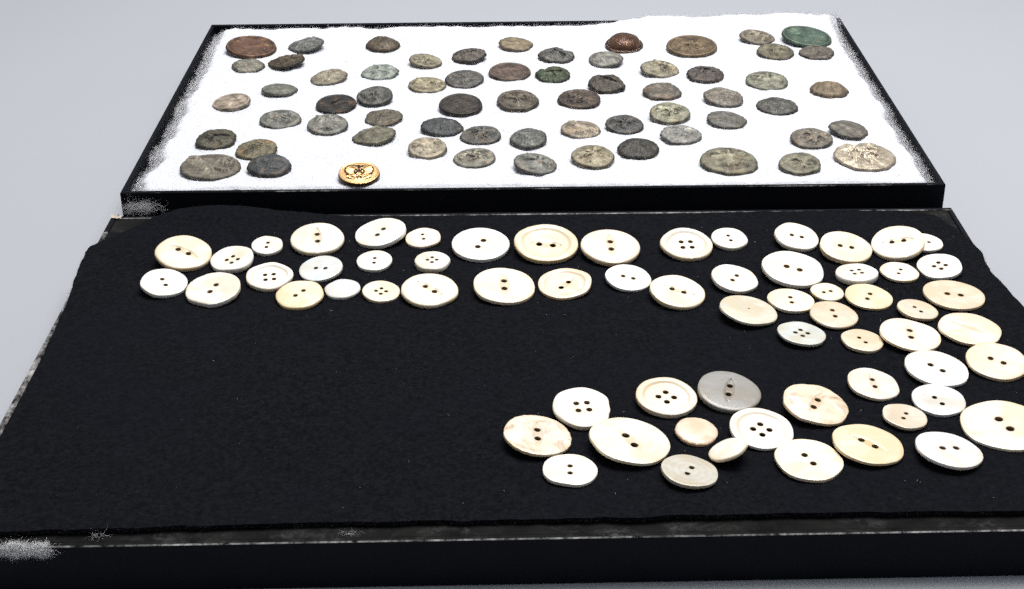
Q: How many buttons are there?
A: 129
